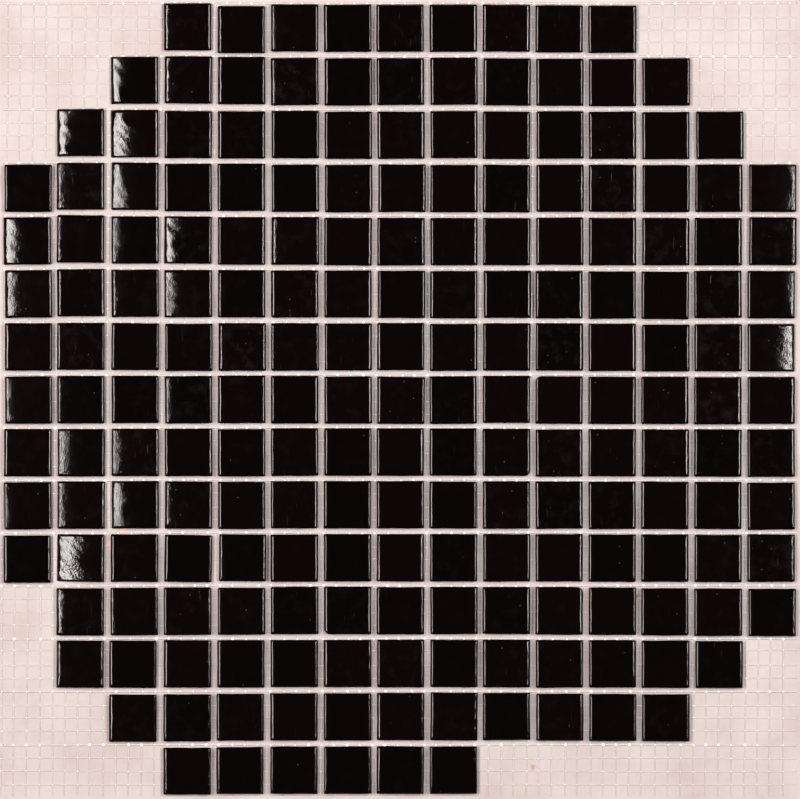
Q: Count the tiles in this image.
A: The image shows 197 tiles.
